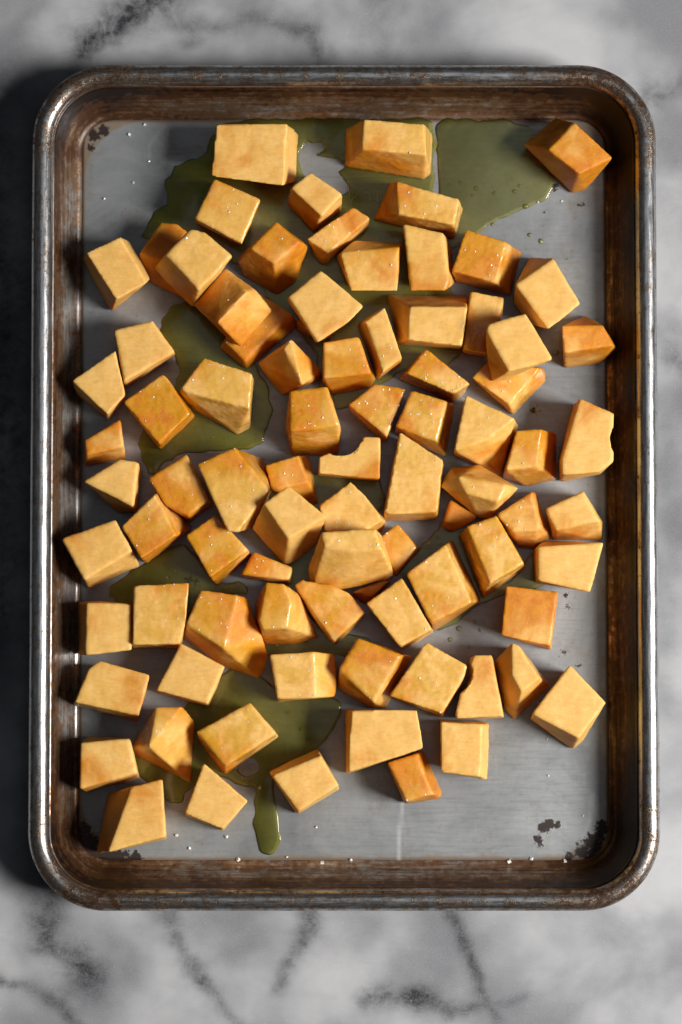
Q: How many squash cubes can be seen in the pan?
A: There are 85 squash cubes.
